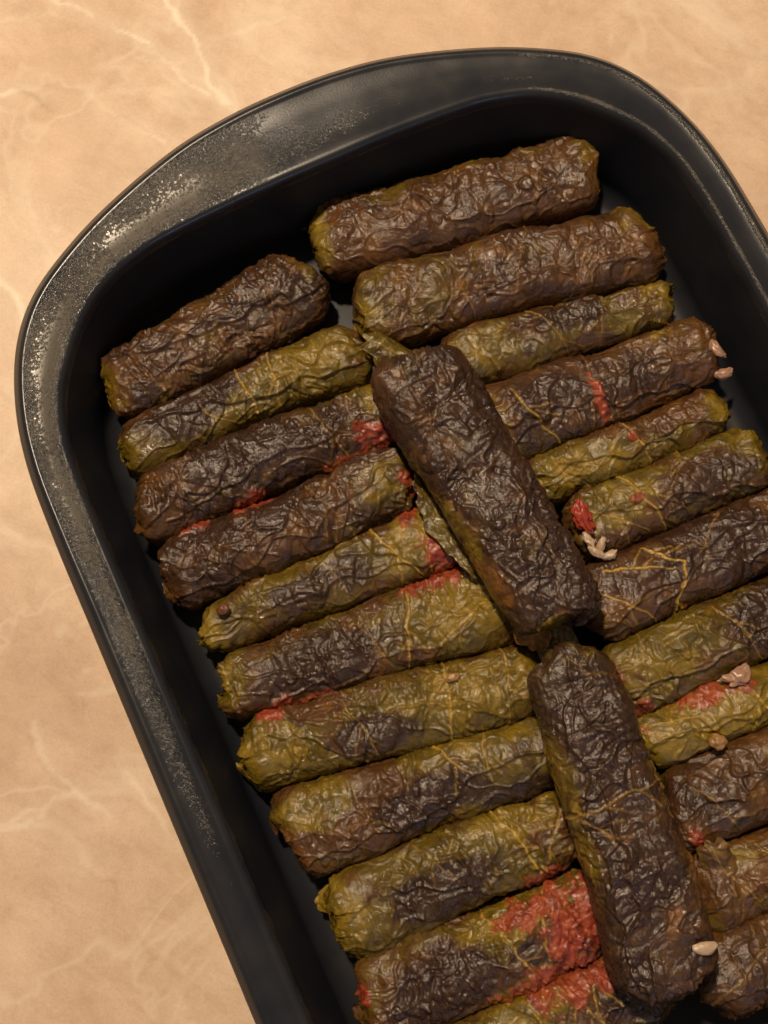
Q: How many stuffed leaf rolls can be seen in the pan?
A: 25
